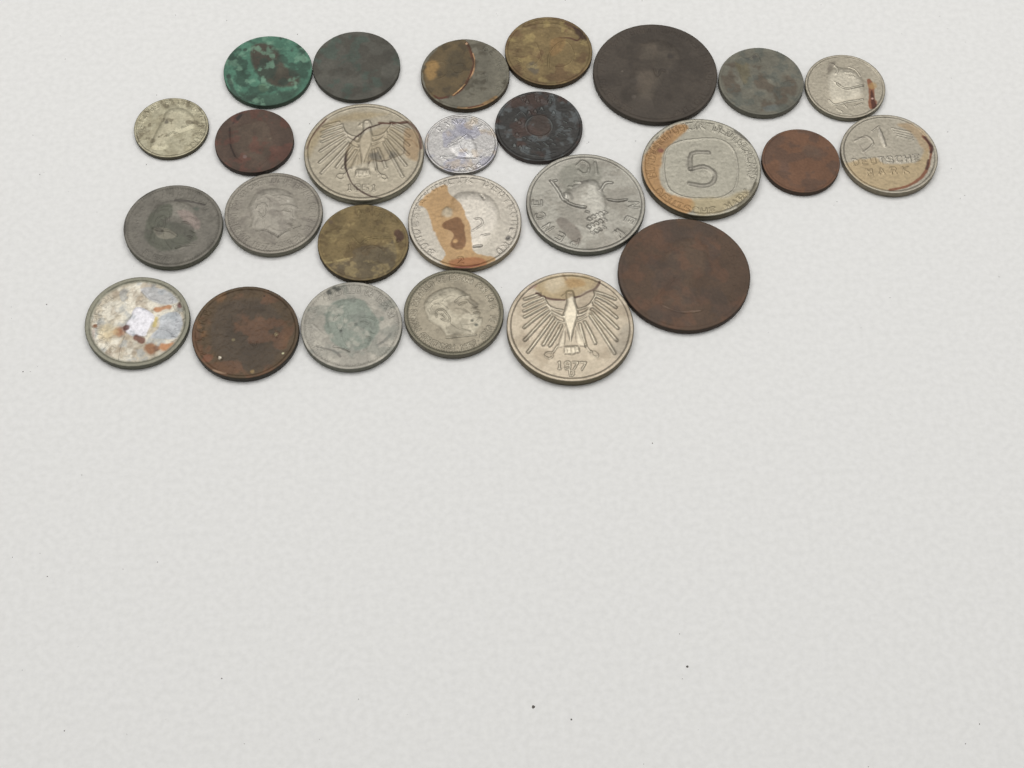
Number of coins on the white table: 26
